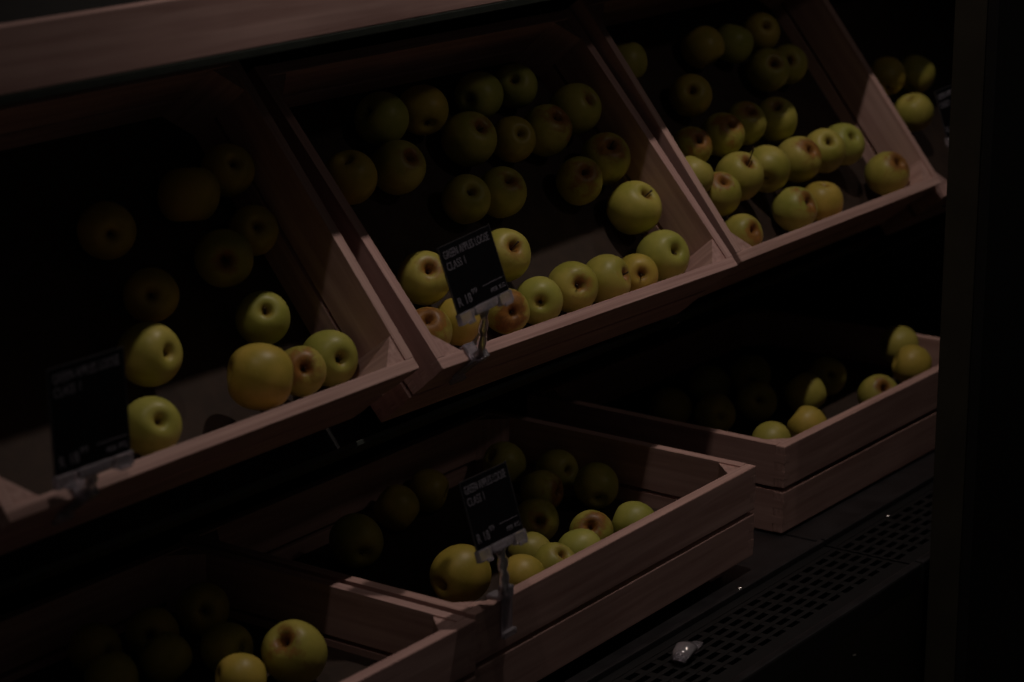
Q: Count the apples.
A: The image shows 97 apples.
